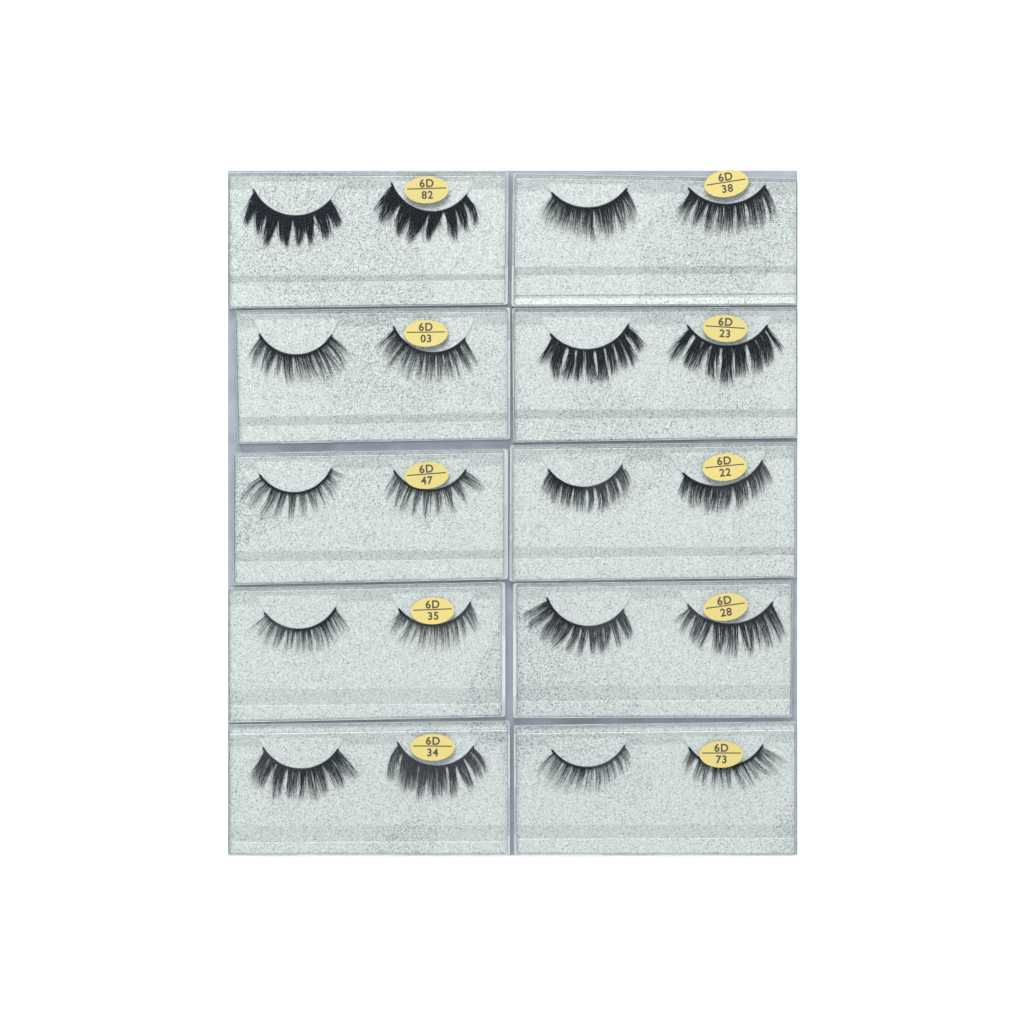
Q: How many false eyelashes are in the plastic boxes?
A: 20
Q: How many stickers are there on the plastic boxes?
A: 10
